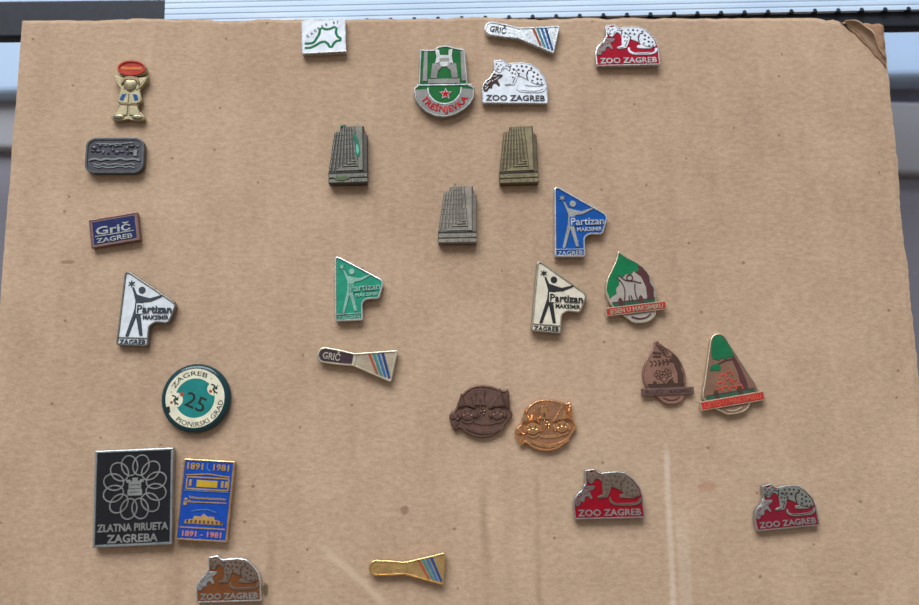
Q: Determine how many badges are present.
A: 28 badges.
